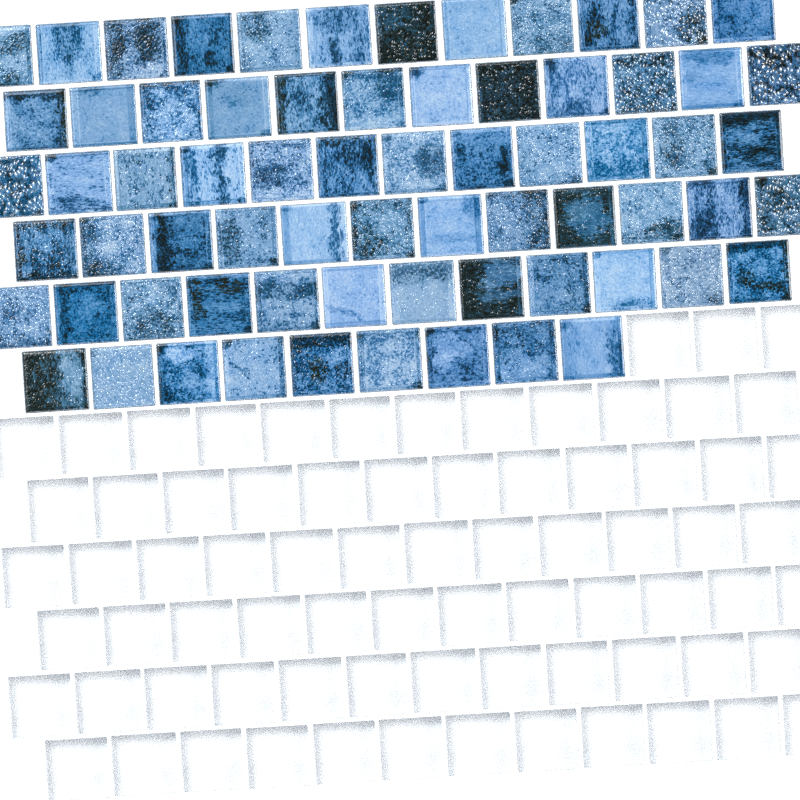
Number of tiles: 69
